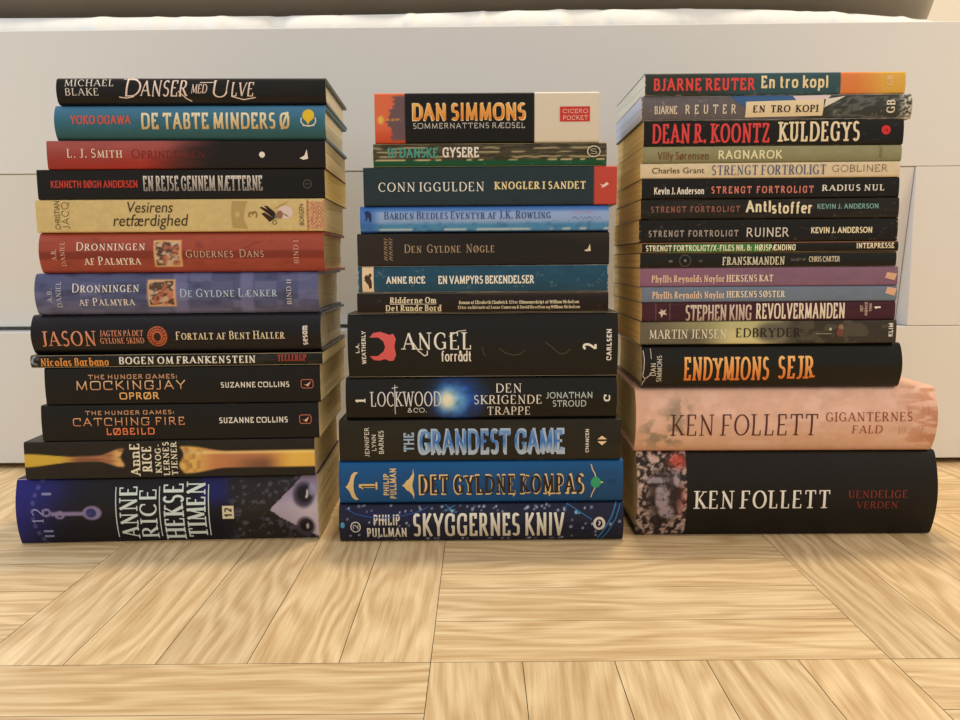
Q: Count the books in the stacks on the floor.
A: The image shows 42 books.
